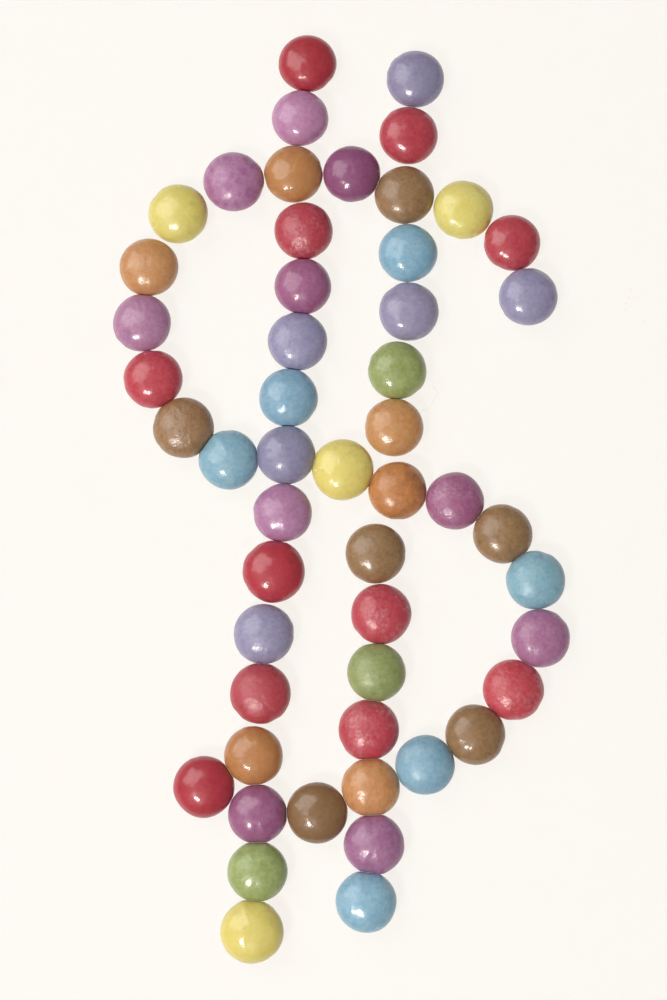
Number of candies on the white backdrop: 52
